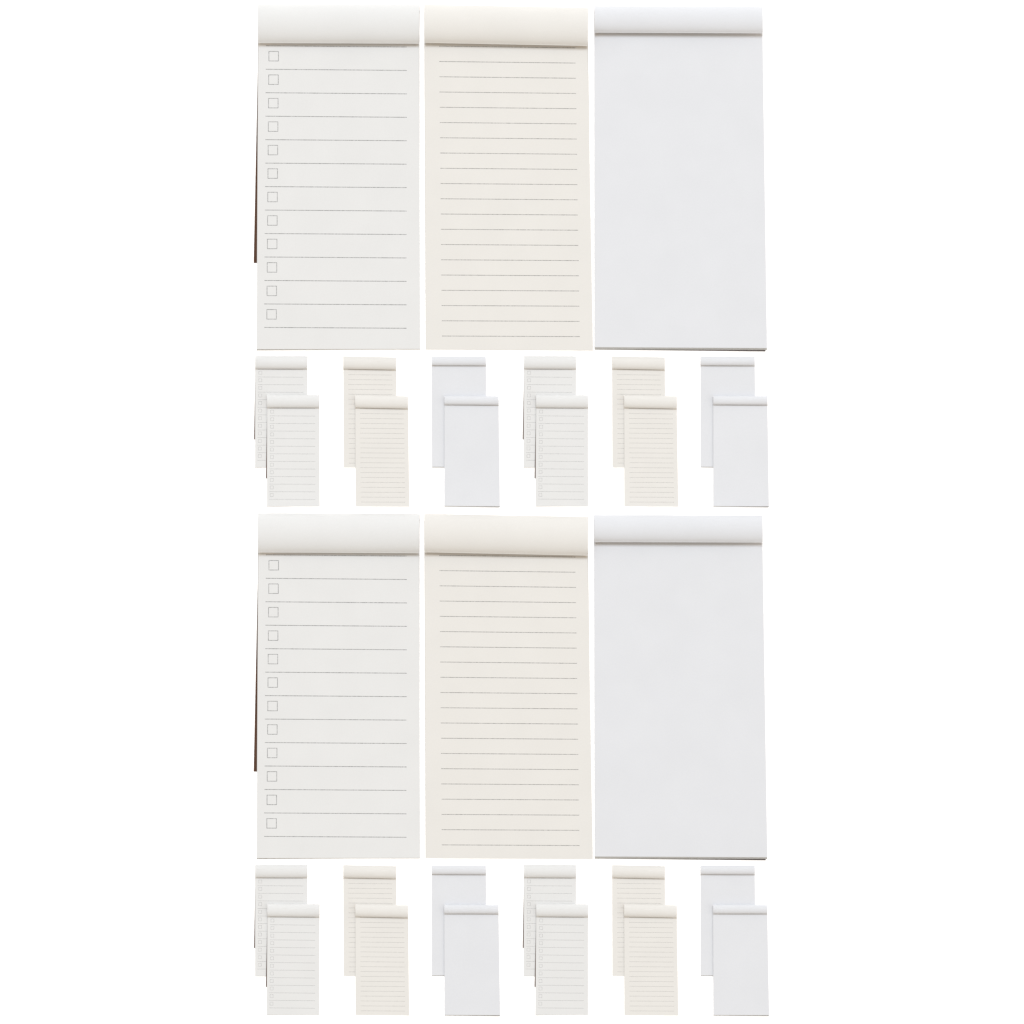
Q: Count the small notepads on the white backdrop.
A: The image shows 24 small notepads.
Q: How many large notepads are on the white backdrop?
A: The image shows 6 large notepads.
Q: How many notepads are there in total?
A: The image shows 30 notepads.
